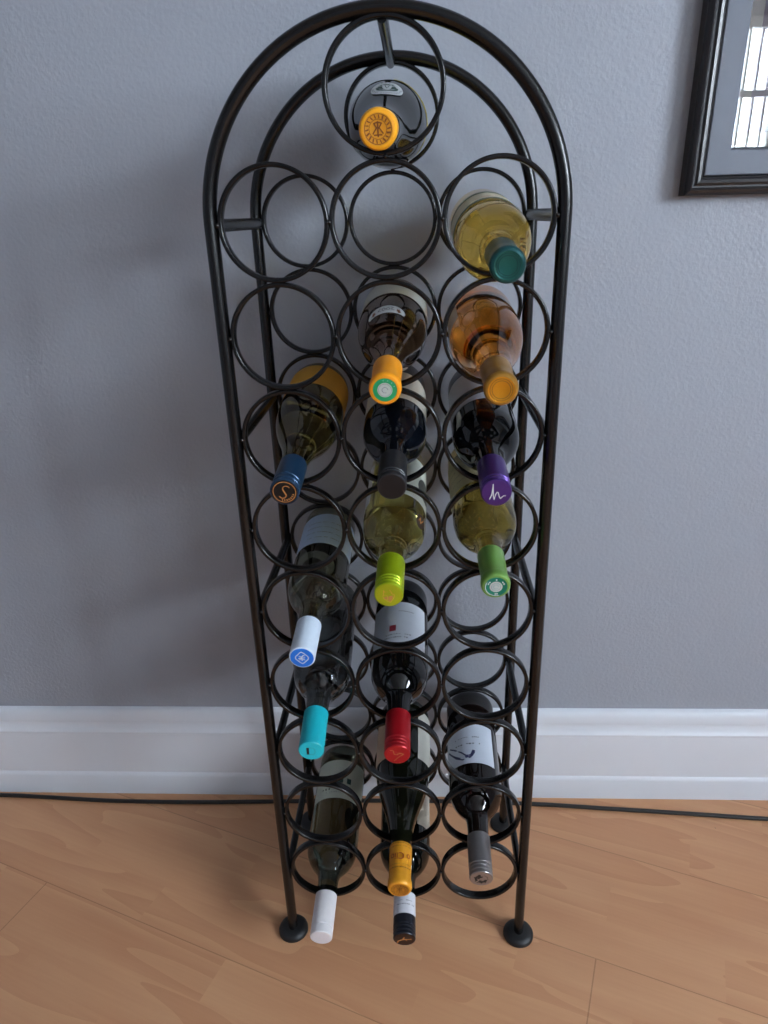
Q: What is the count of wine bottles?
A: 16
